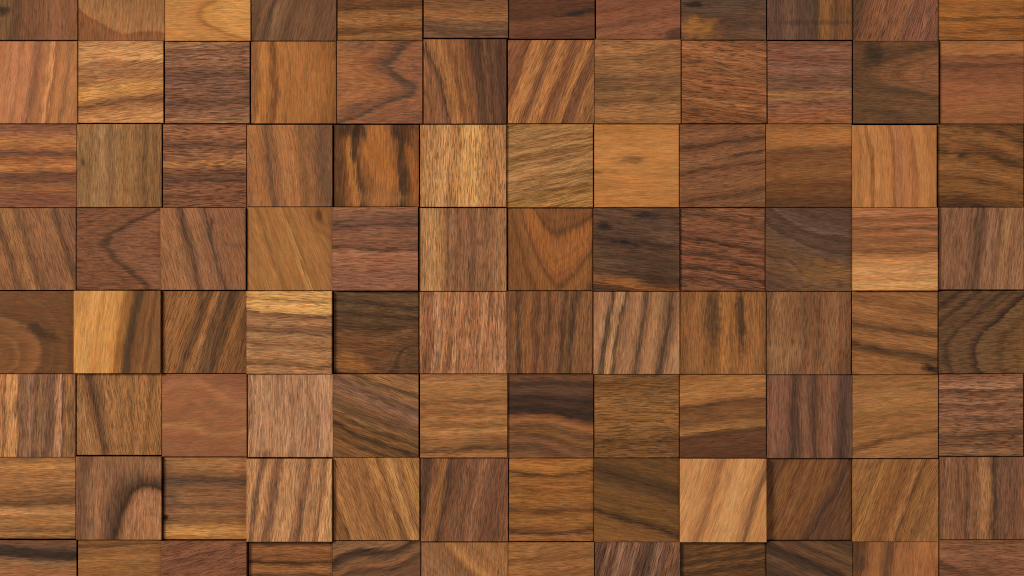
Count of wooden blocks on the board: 96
